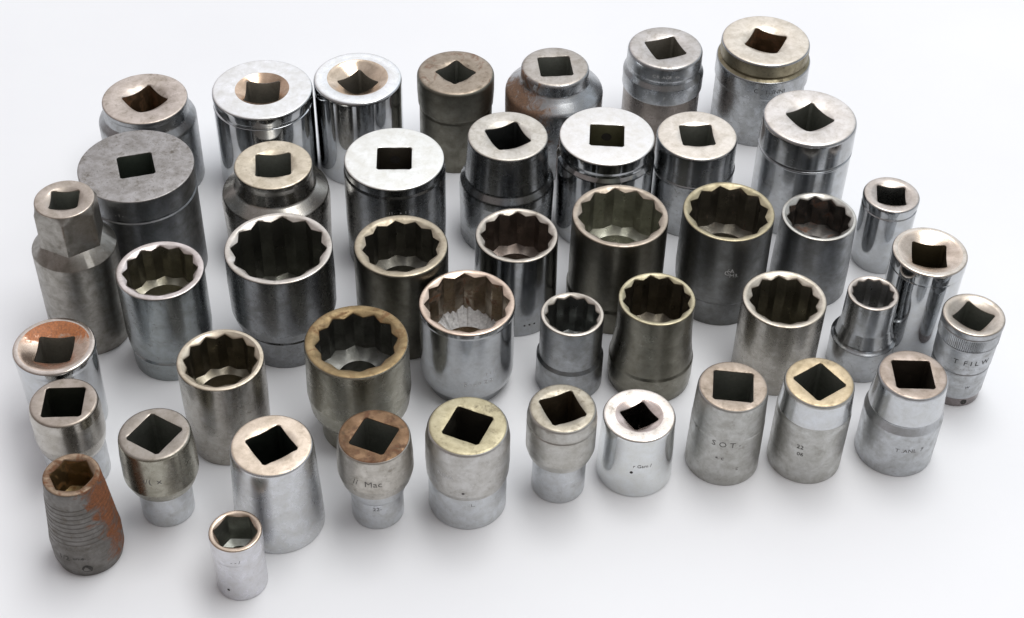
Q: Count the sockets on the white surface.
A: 45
